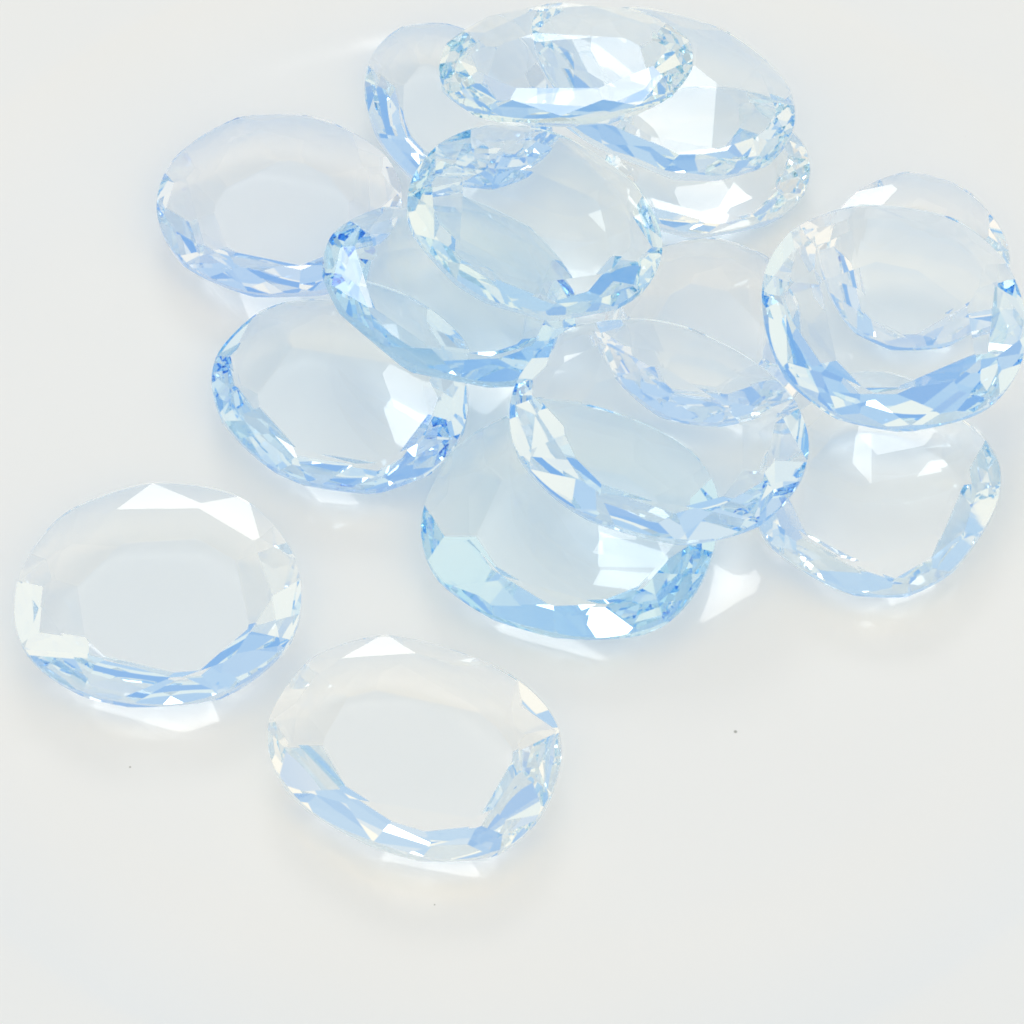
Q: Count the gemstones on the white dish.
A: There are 16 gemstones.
